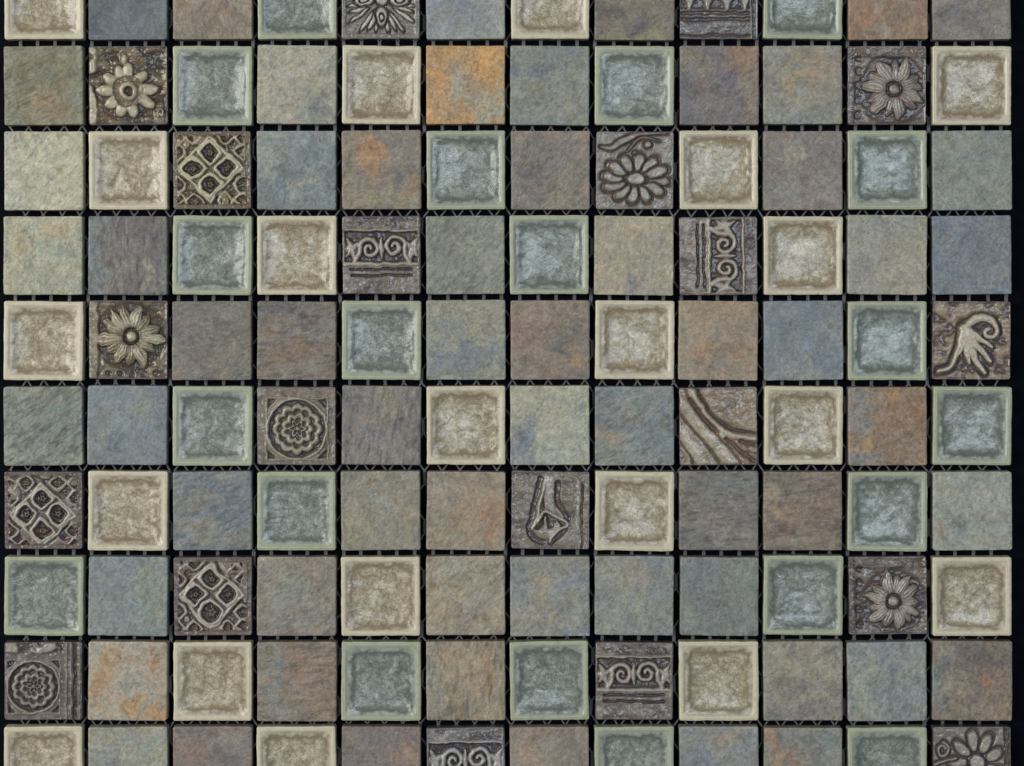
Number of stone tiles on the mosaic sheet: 60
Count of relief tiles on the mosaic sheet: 20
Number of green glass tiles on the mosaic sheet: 20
